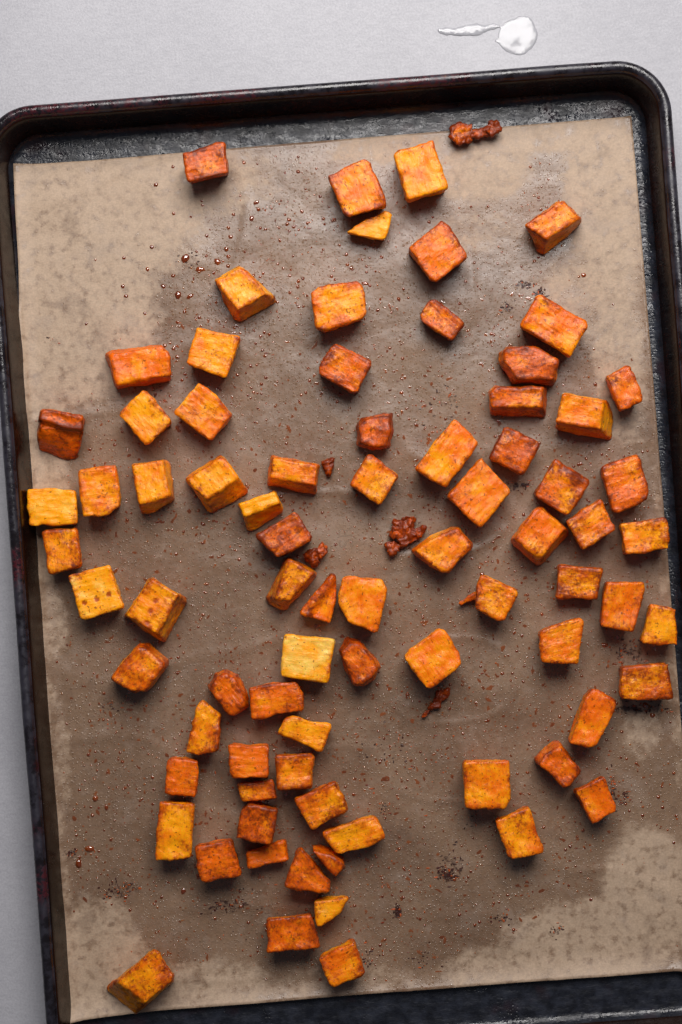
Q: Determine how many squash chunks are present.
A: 79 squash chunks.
